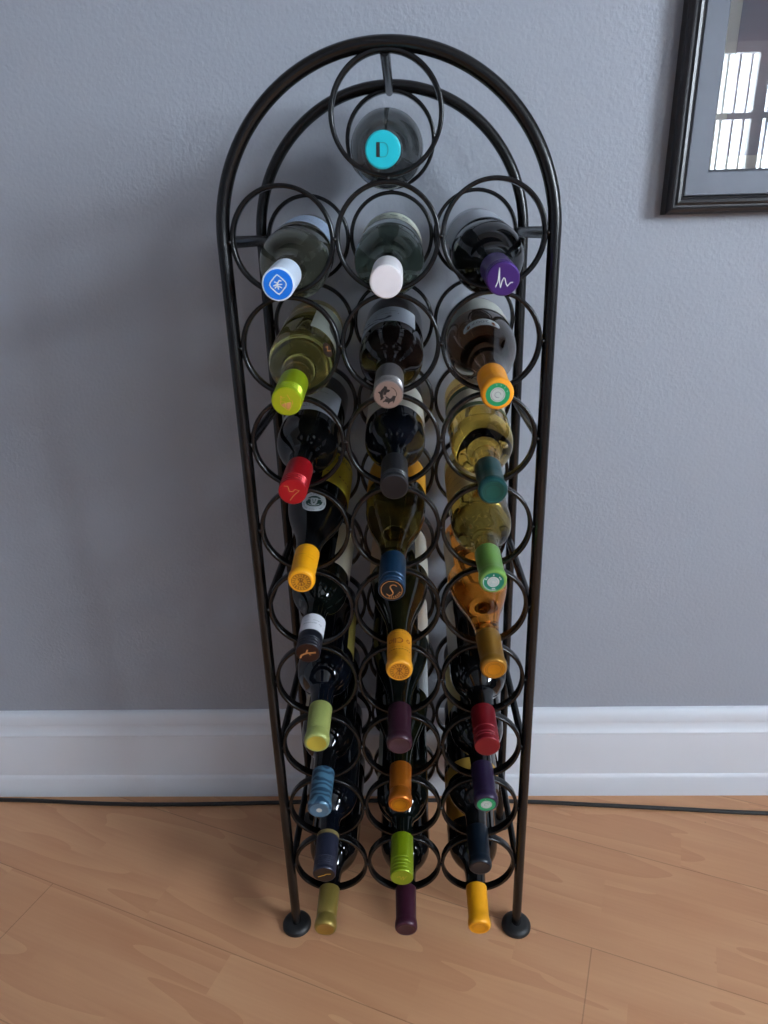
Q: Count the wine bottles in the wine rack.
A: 28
